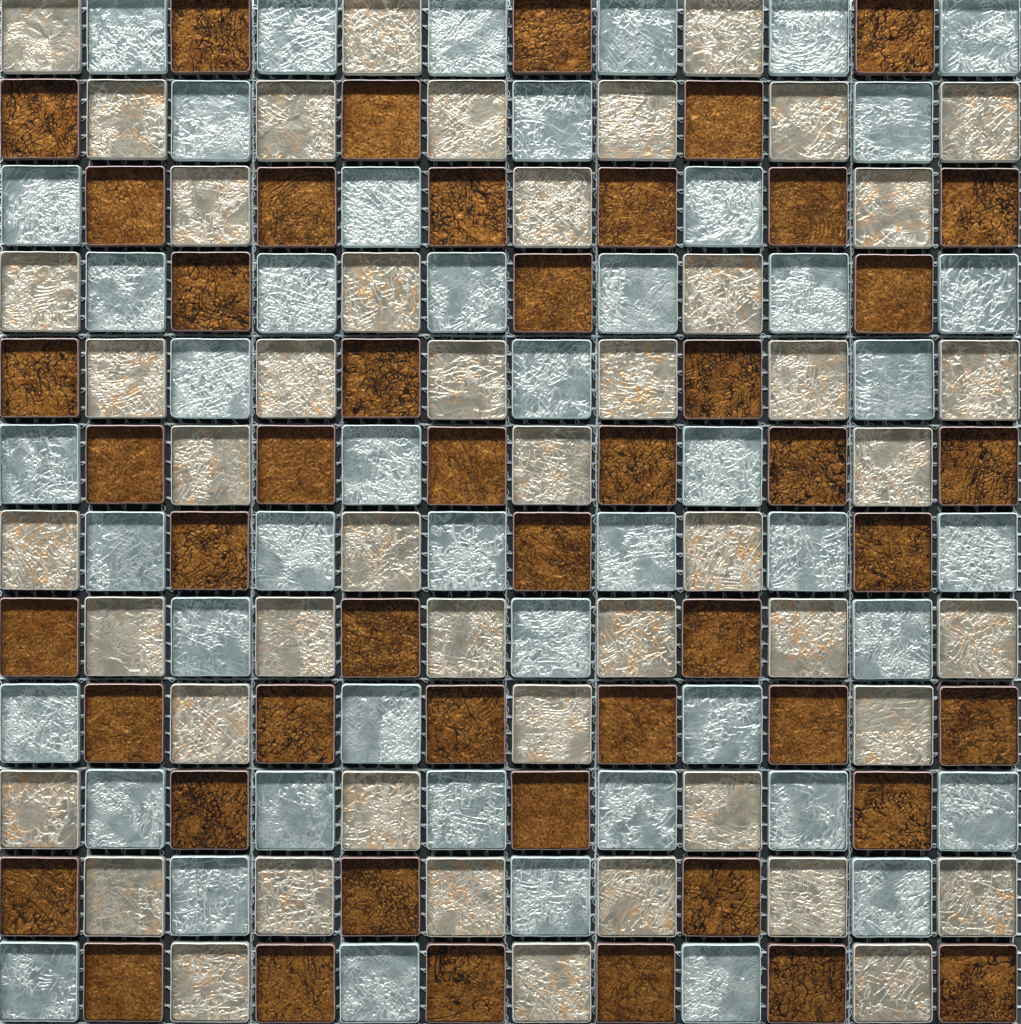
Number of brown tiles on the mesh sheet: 48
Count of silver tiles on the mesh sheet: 48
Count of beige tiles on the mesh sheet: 48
